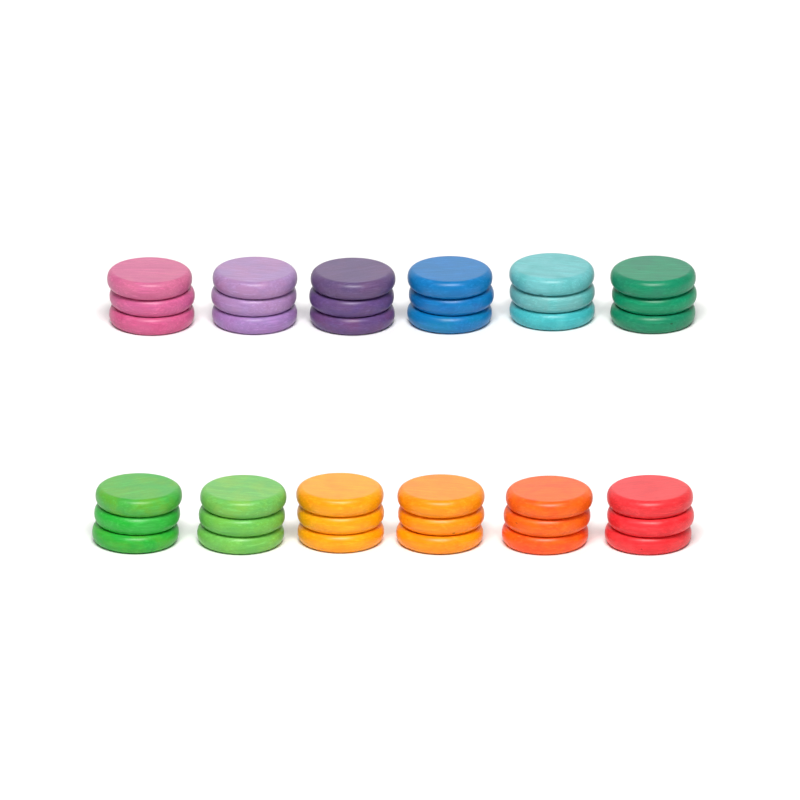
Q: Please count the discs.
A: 36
